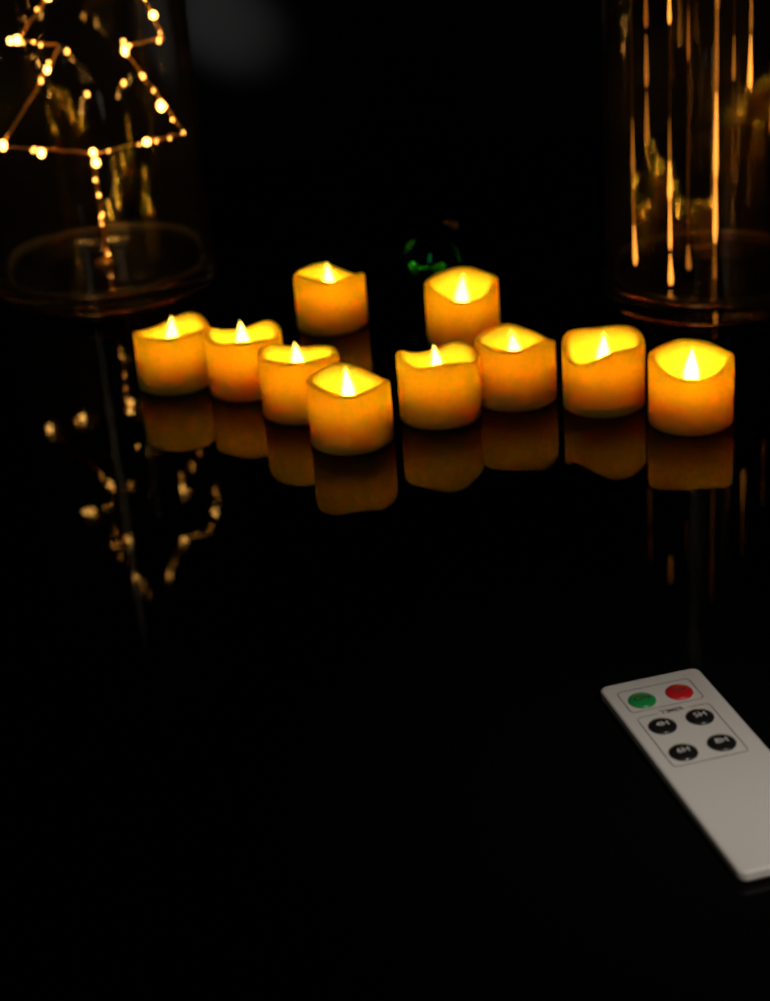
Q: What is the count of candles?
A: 10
